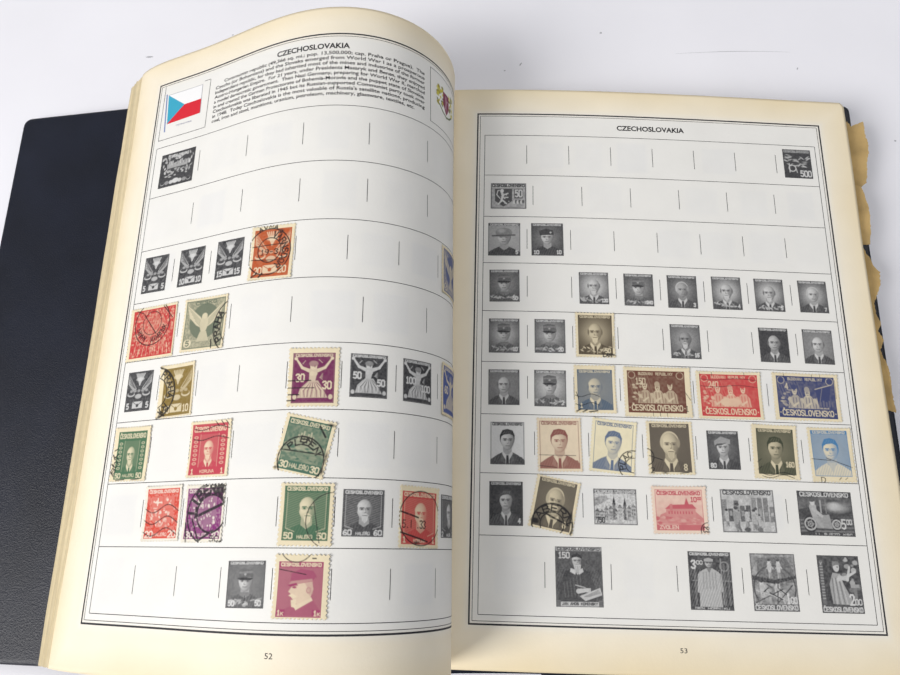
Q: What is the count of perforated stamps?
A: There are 27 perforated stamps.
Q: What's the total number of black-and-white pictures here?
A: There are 38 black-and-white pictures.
